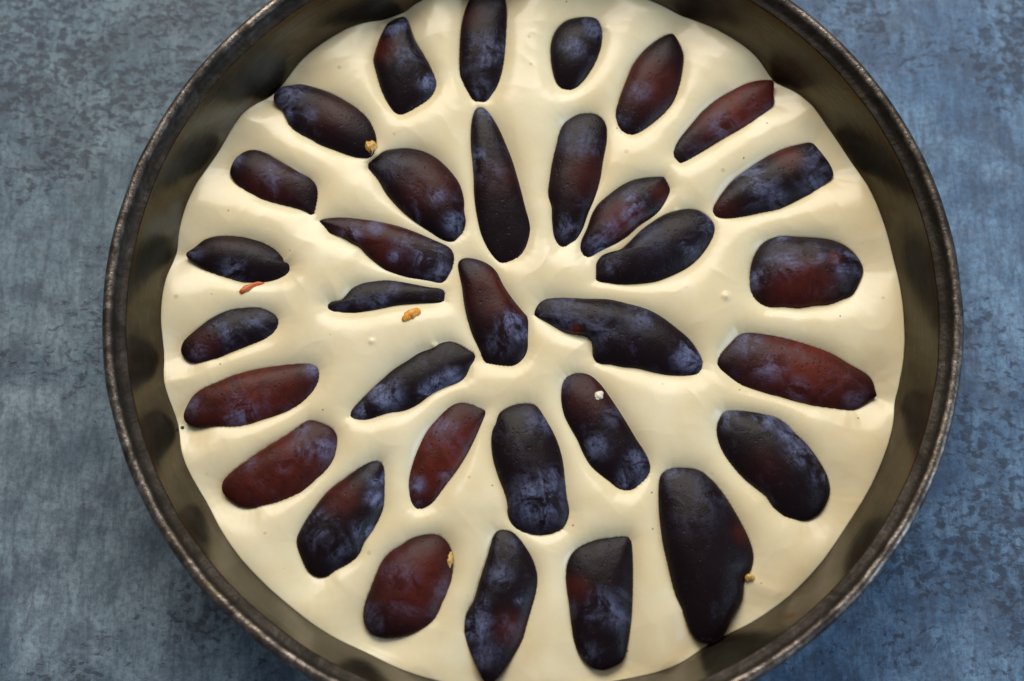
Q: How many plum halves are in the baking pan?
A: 33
